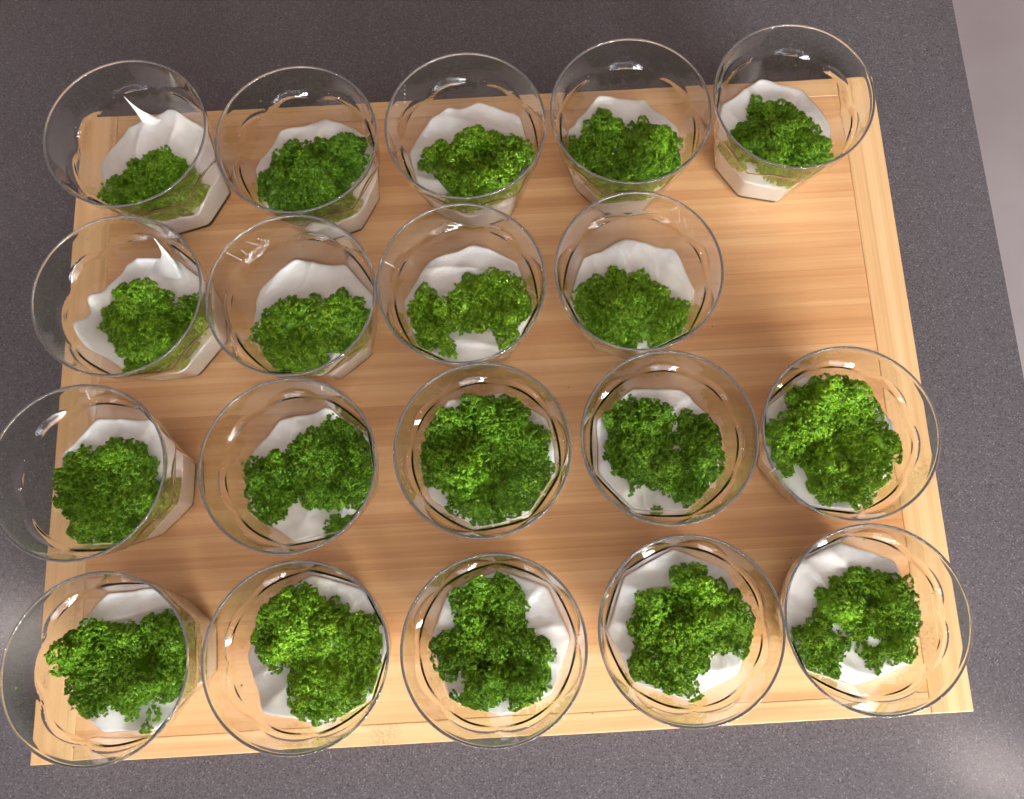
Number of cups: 19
